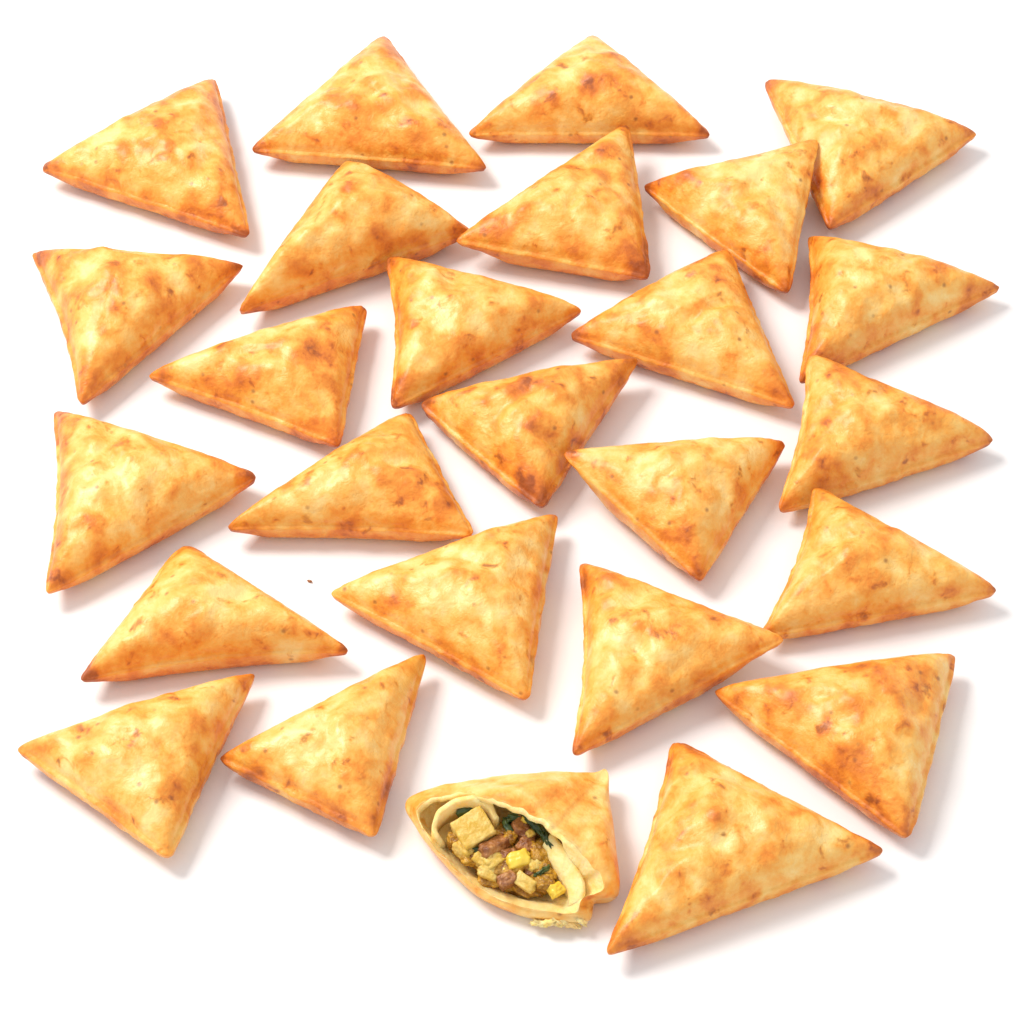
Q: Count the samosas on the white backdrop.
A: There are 26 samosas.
